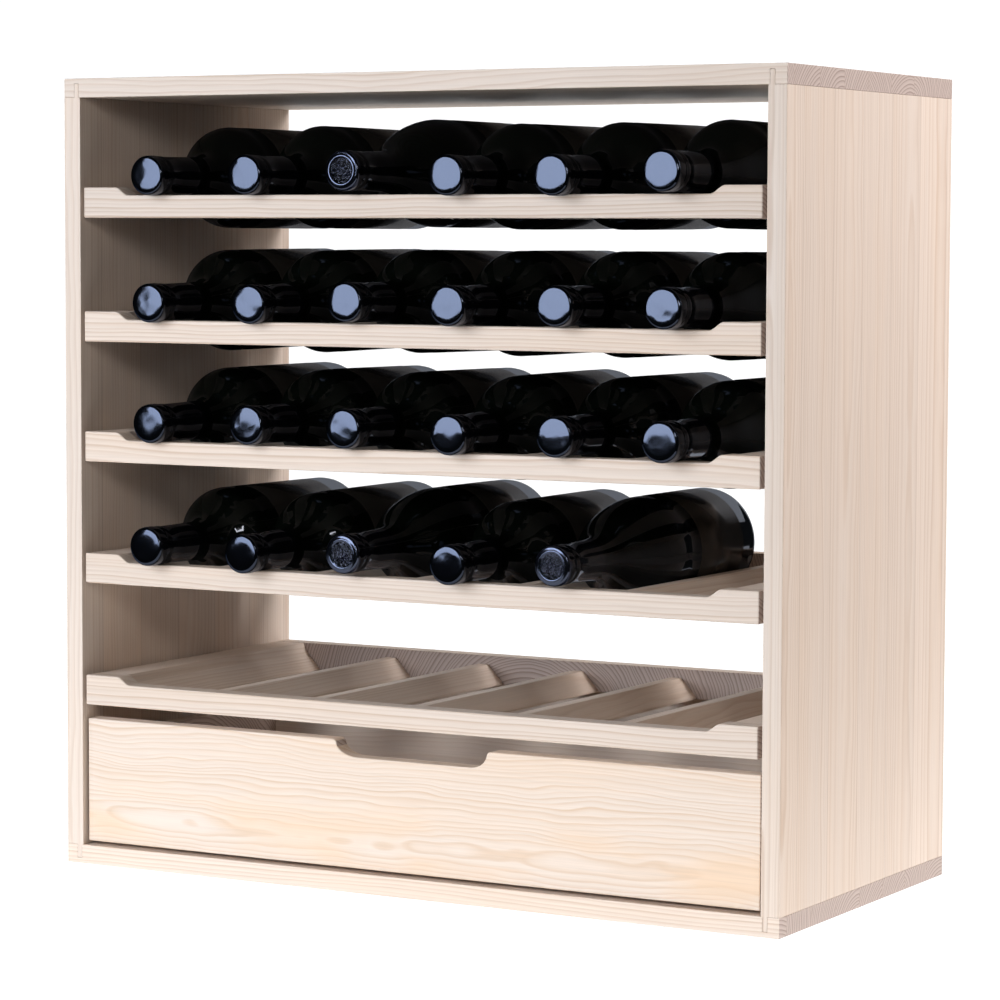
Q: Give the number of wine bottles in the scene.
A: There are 23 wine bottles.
